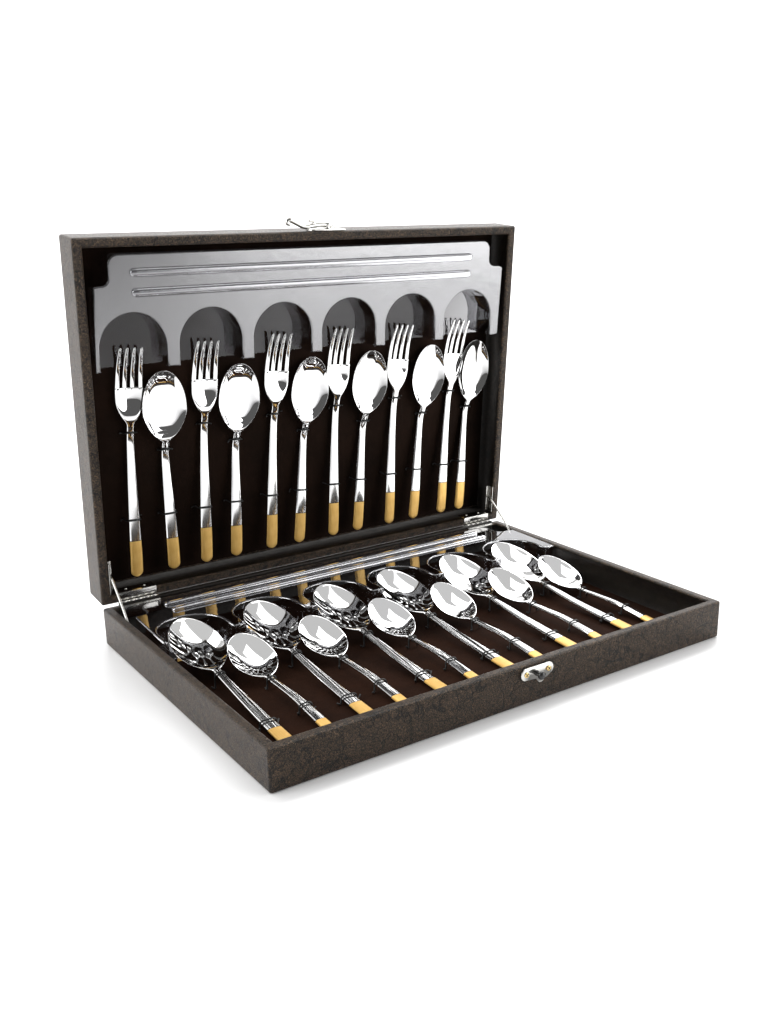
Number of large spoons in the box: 12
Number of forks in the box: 6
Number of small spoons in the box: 6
